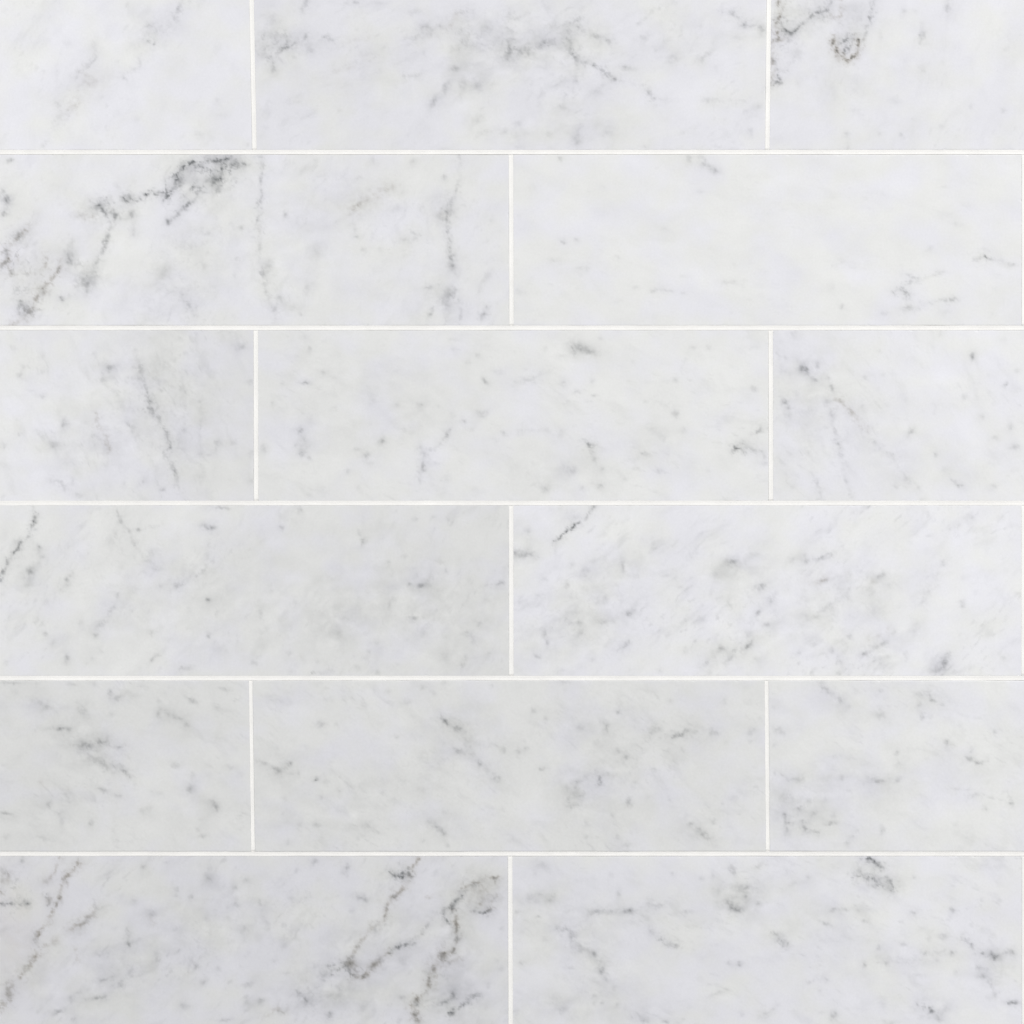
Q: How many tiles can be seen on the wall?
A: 15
